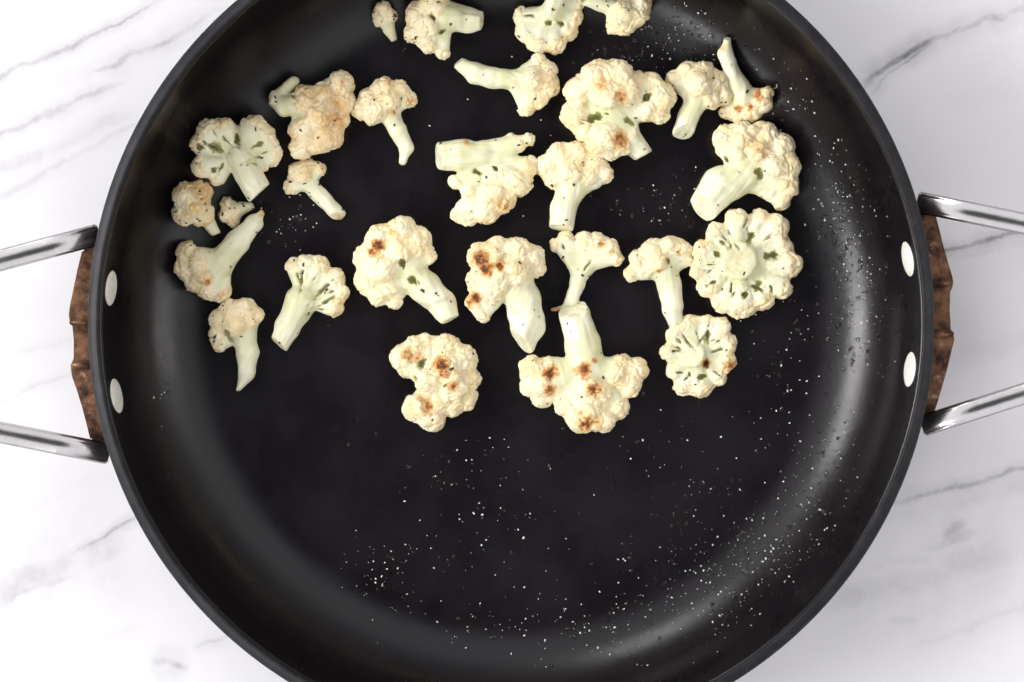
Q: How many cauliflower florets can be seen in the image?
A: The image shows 28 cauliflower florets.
